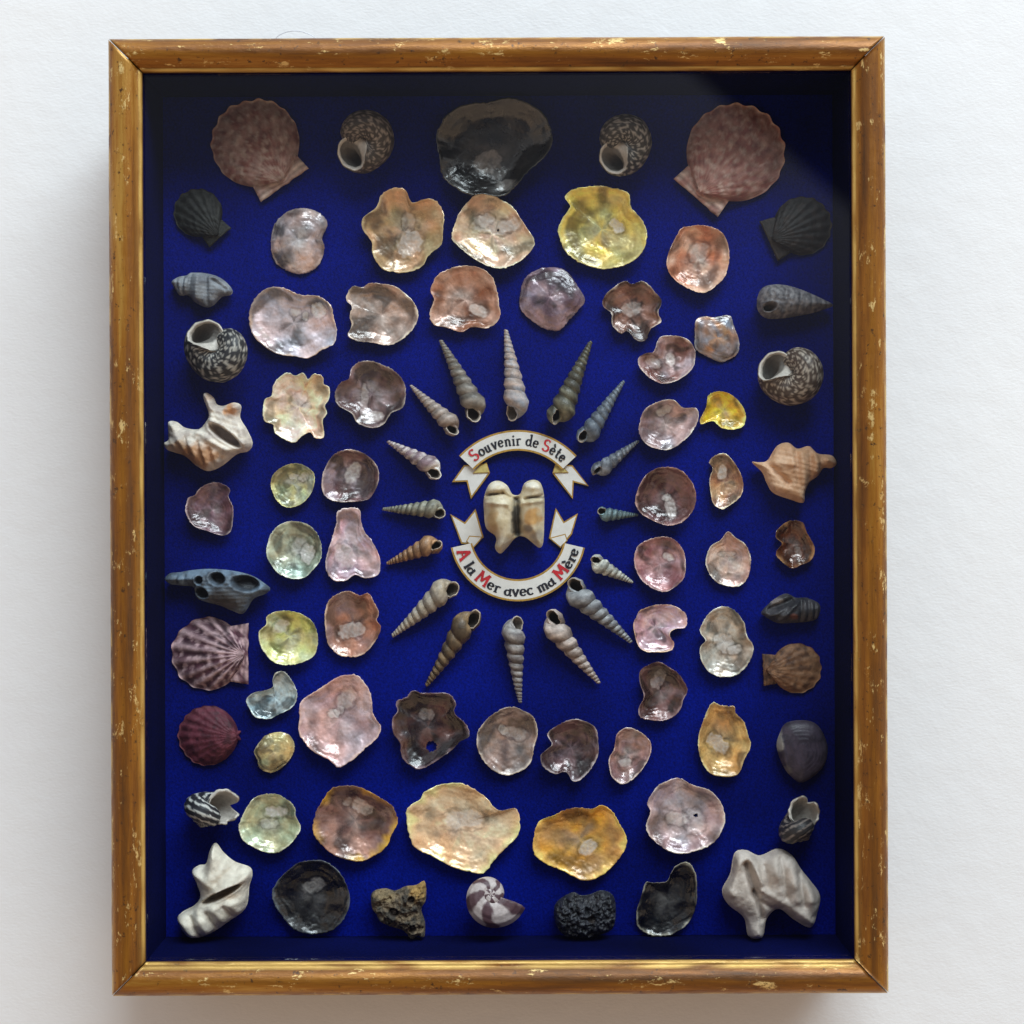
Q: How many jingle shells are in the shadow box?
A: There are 47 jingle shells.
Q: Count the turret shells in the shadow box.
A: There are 16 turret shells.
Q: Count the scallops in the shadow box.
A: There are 7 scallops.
